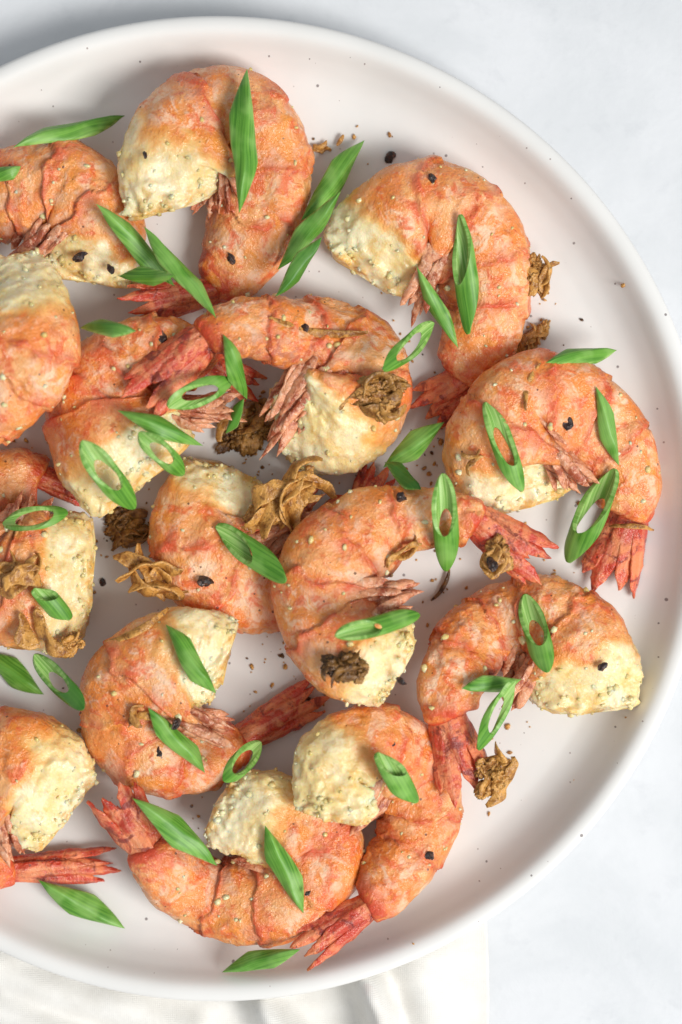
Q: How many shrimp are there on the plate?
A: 15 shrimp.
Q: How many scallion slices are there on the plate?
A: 43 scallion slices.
